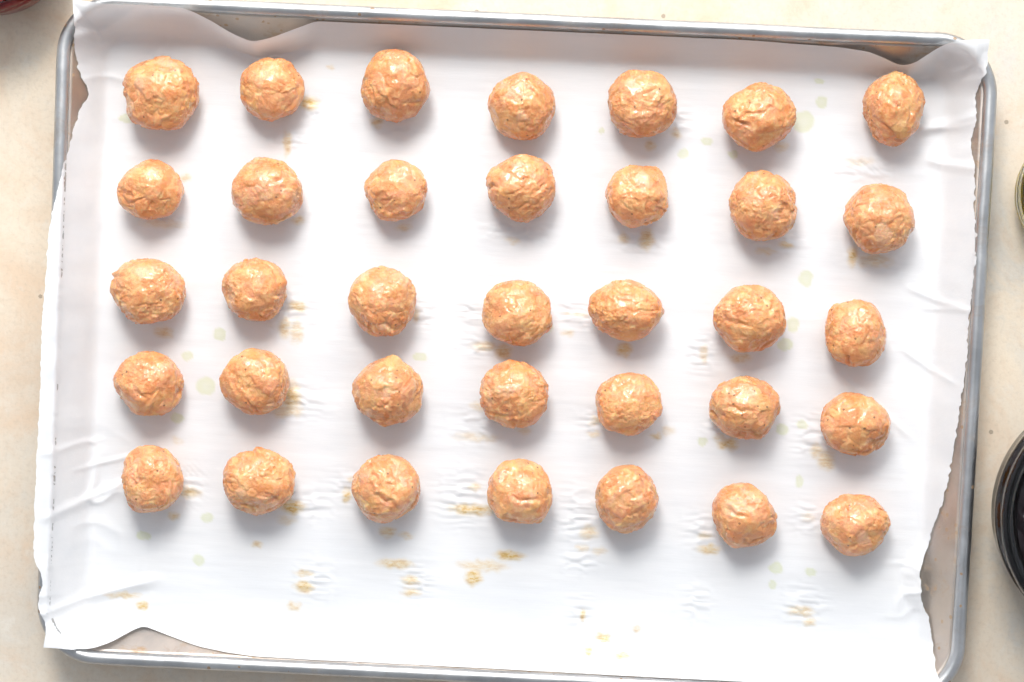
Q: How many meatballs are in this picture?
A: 35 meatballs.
